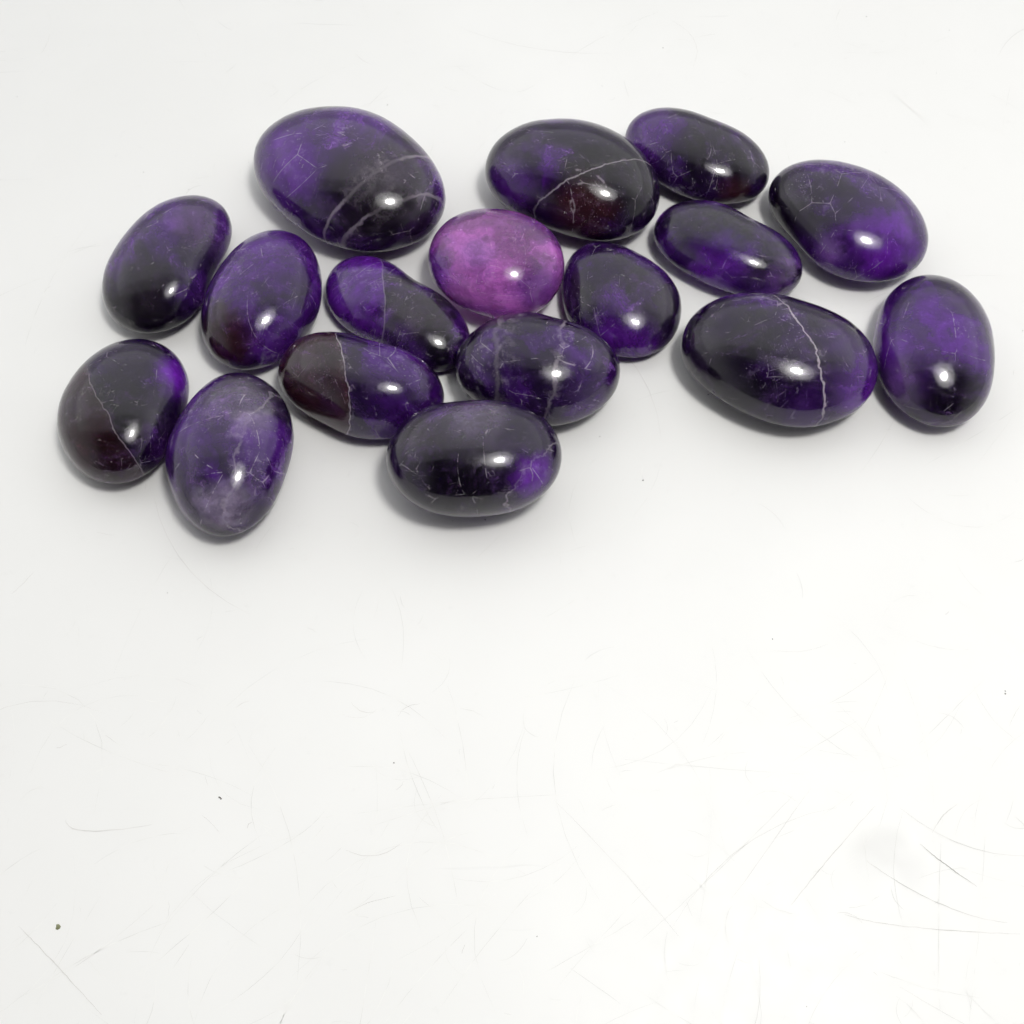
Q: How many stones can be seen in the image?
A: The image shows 17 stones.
